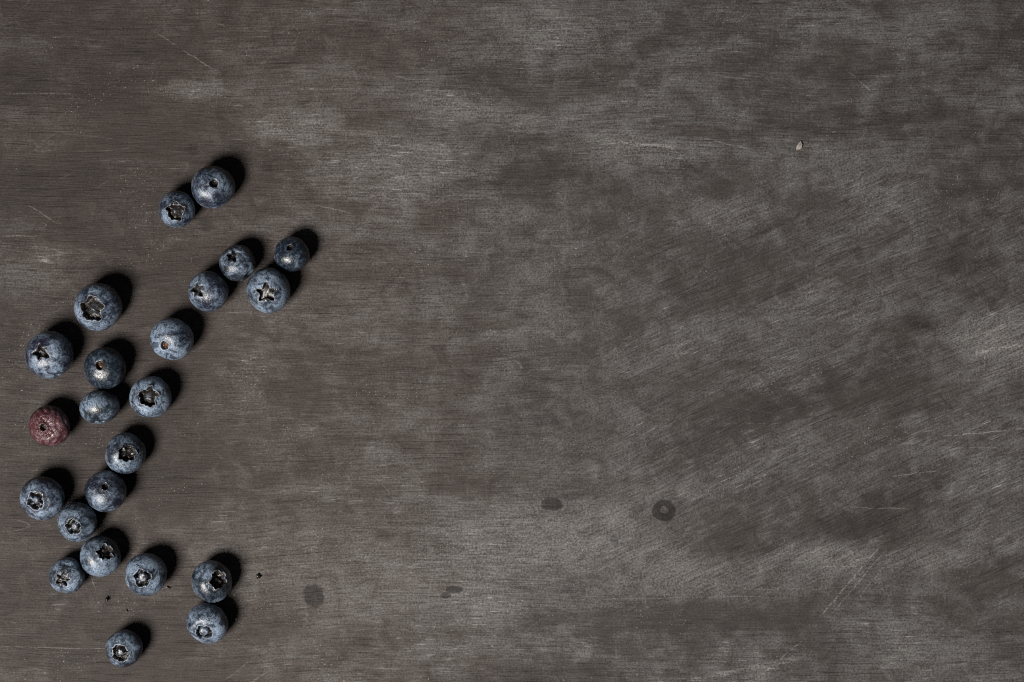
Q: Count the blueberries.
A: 23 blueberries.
